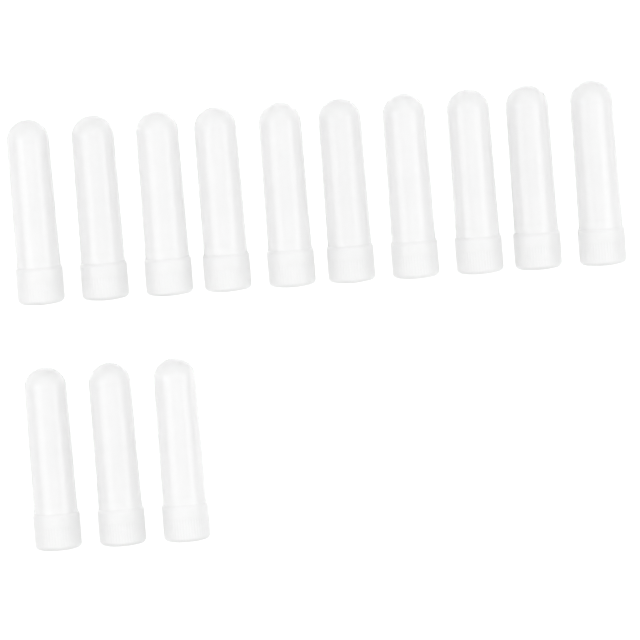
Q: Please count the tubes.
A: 13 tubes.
